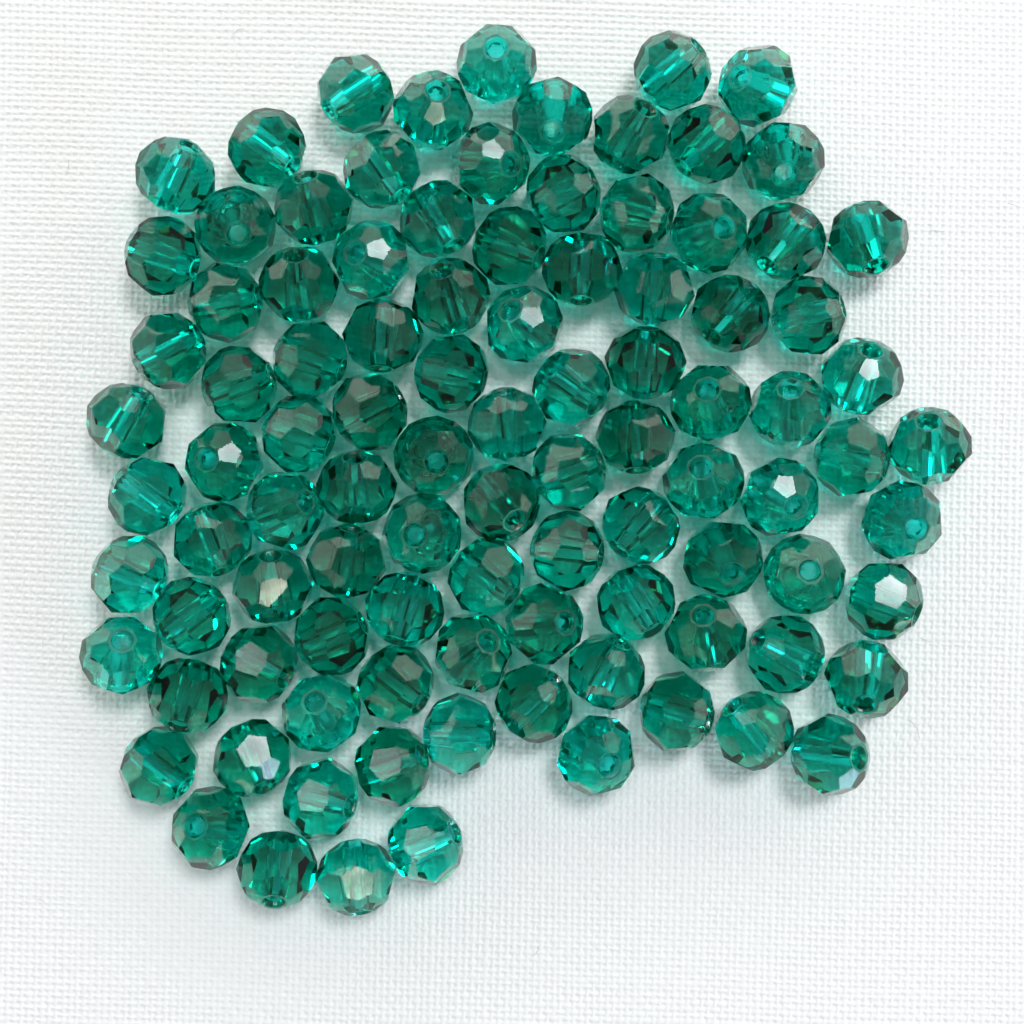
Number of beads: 99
